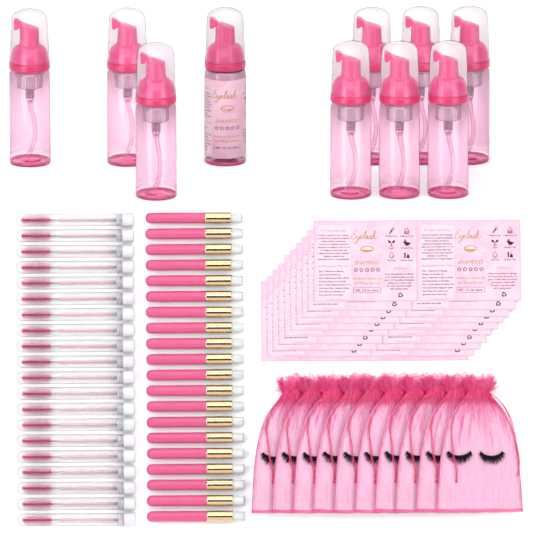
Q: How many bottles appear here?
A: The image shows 10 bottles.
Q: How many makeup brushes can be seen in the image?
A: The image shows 20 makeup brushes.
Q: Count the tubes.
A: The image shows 20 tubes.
